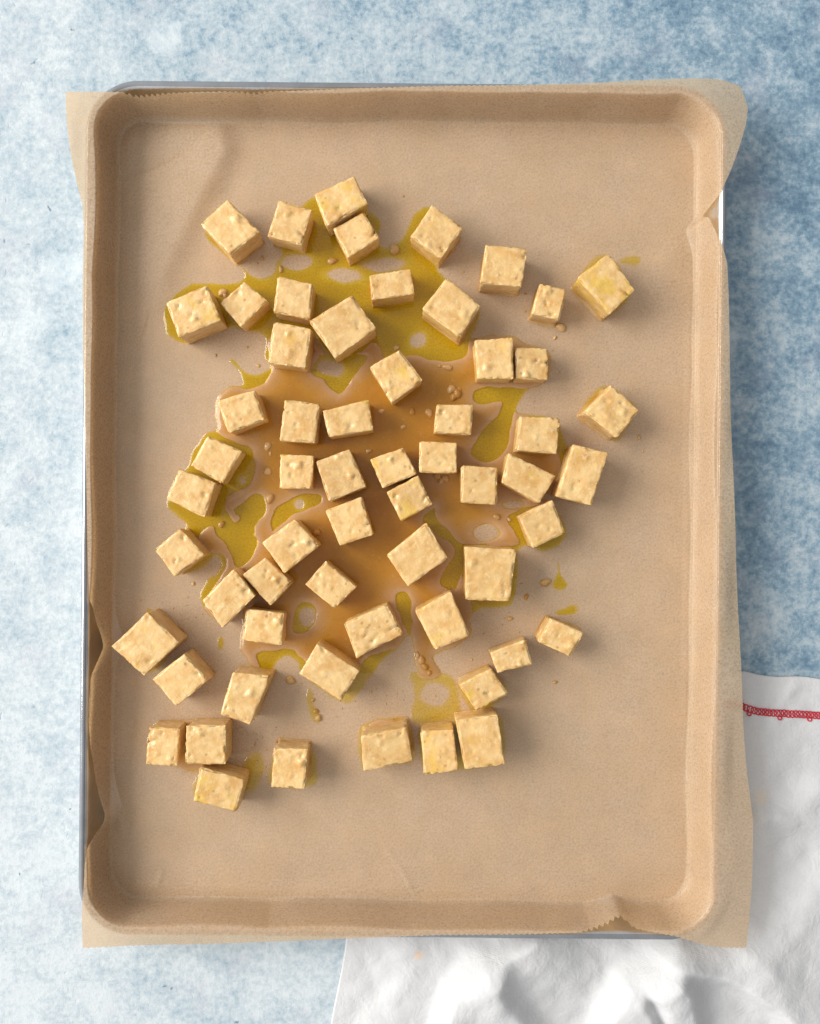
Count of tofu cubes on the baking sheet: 60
